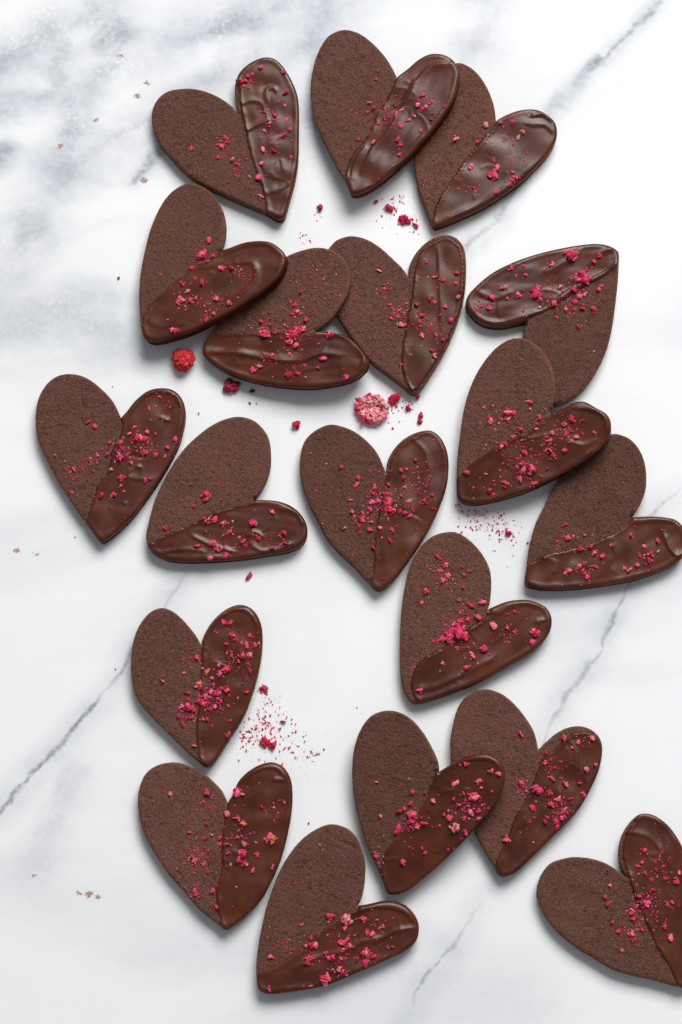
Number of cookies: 19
